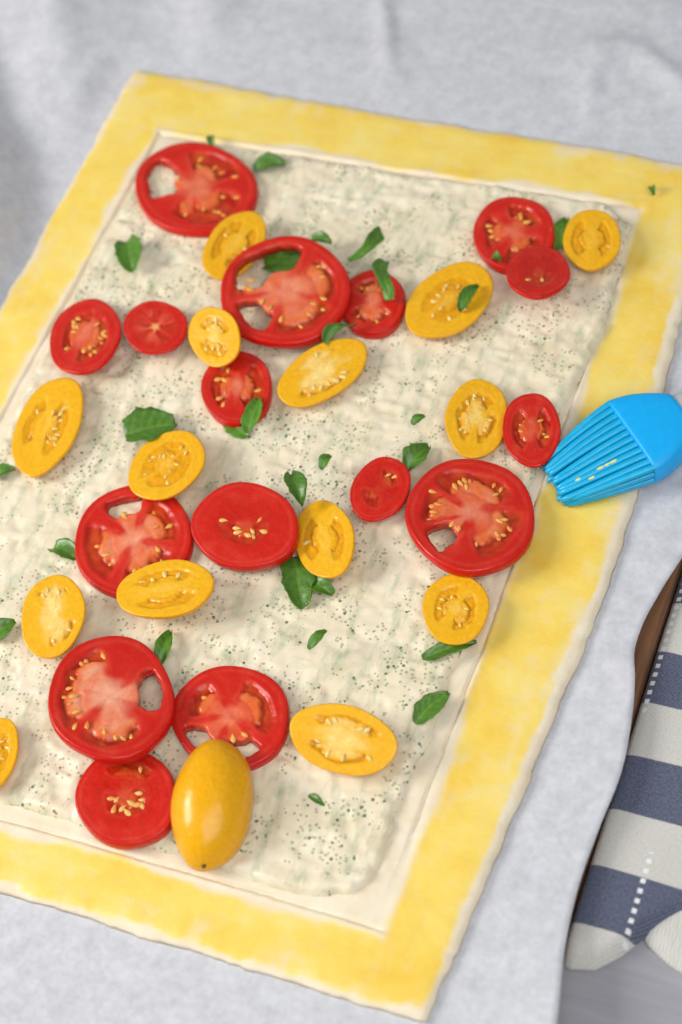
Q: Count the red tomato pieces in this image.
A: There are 16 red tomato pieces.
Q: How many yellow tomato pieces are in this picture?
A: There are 15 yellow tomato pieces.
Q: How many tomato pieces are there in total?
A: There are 31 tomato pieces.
